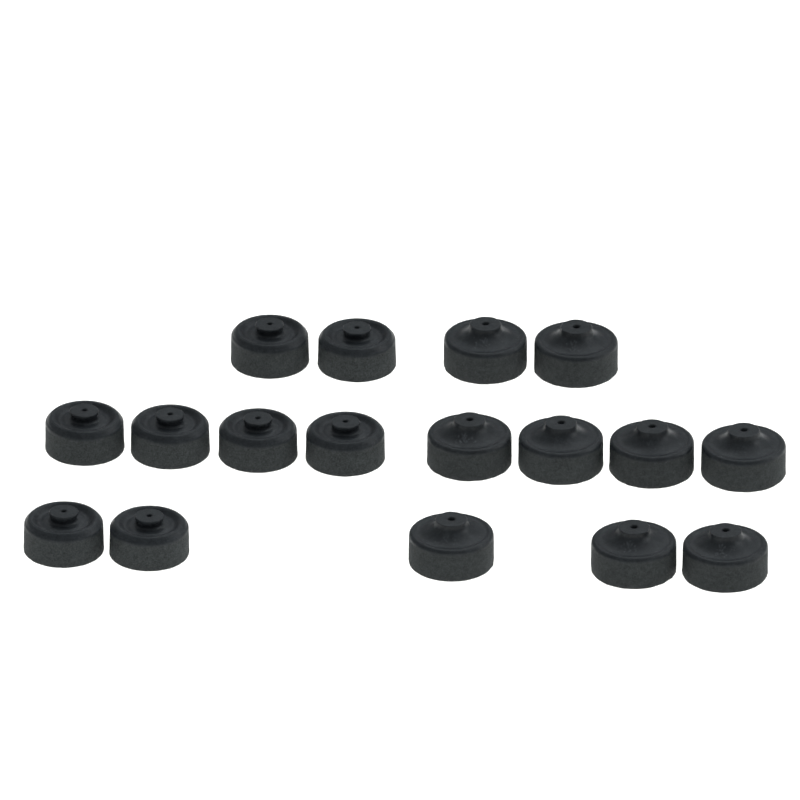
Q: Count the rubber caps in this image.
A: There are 17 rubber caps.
